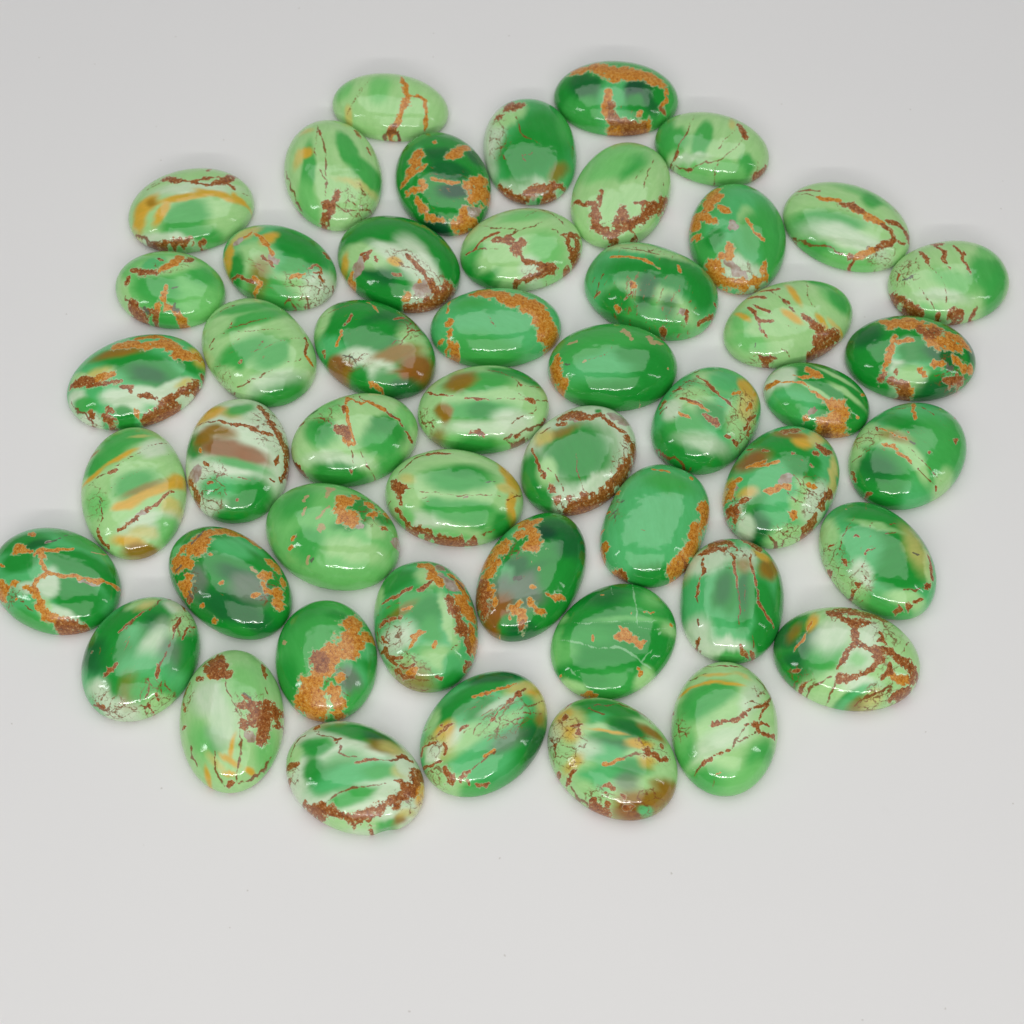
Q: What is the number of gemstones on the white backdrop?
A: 50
